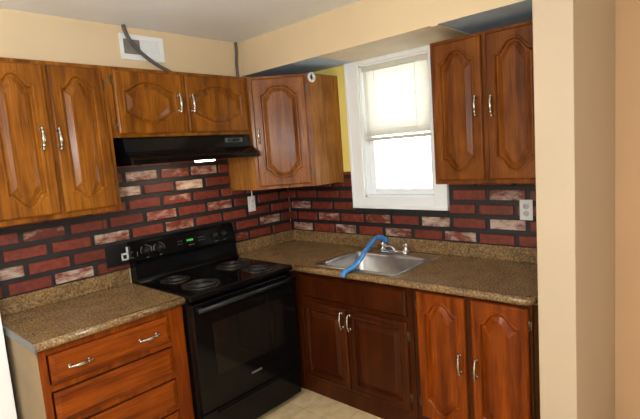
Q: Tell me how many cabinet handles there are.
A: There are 13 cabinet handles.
